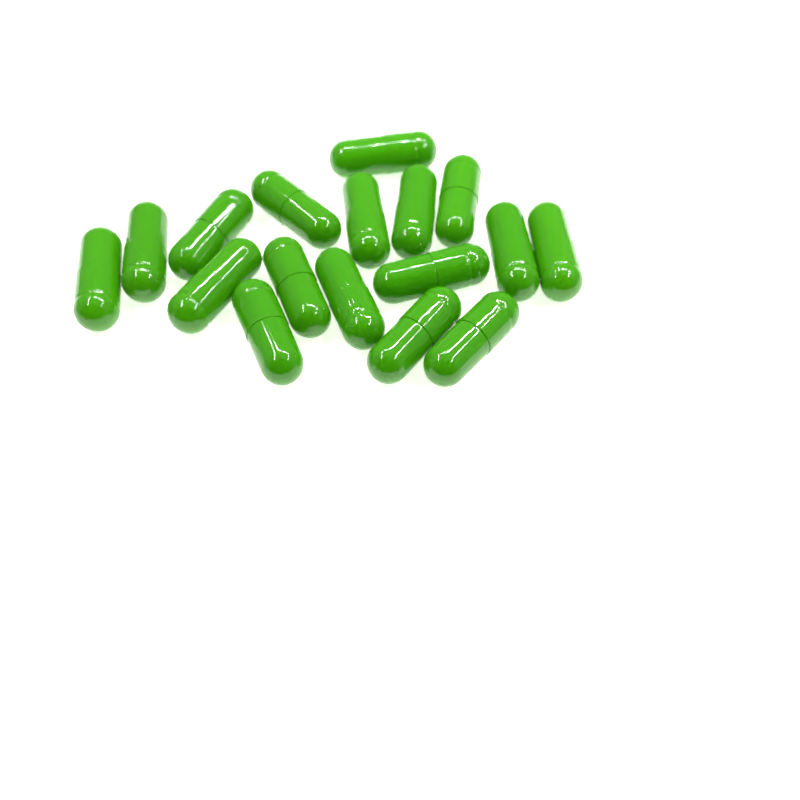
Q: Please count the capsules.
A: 17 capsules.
